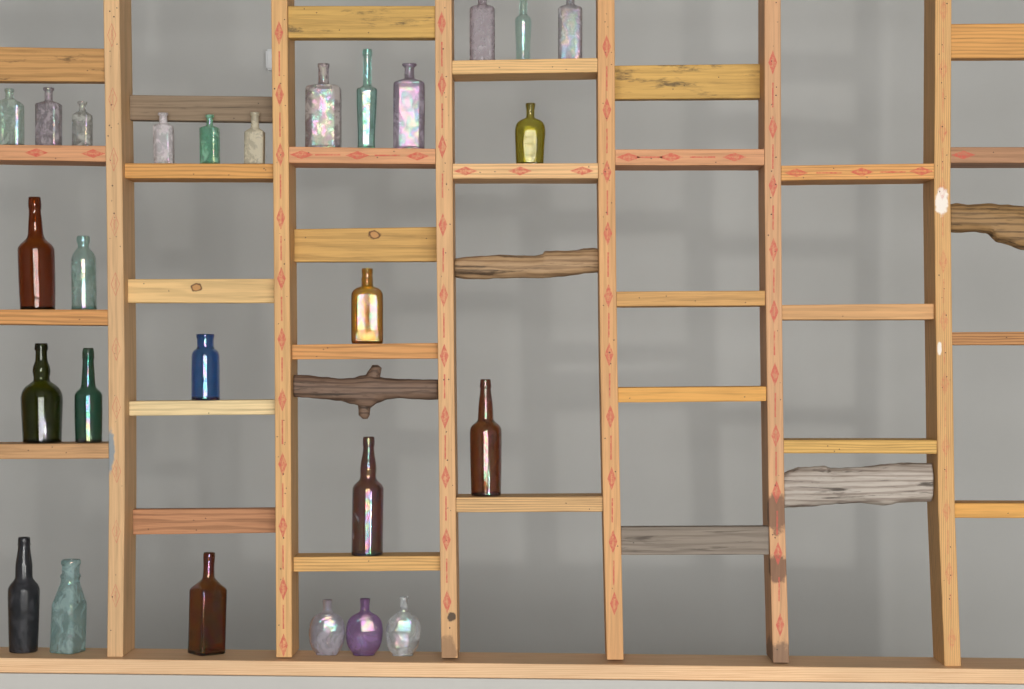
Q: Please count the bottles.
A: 27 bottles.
